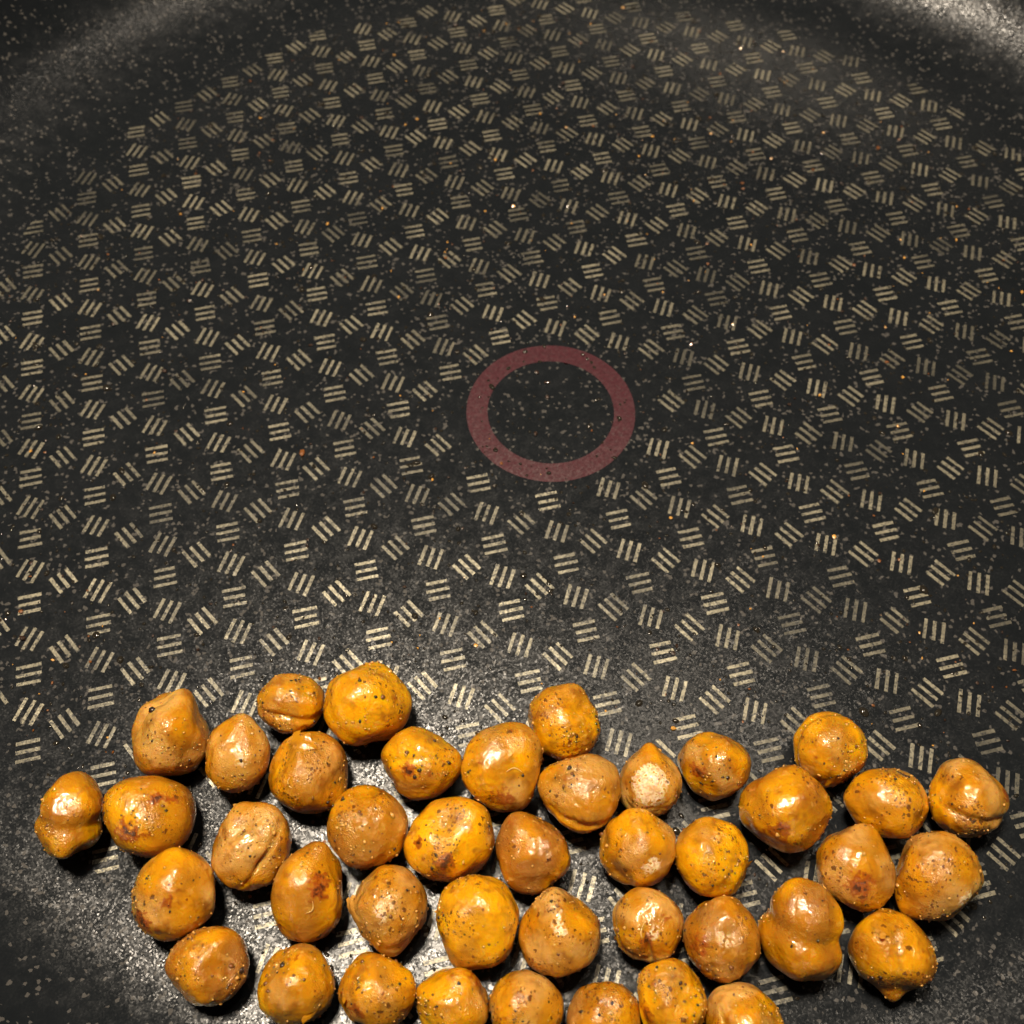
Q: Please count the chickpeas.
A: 42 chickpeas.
